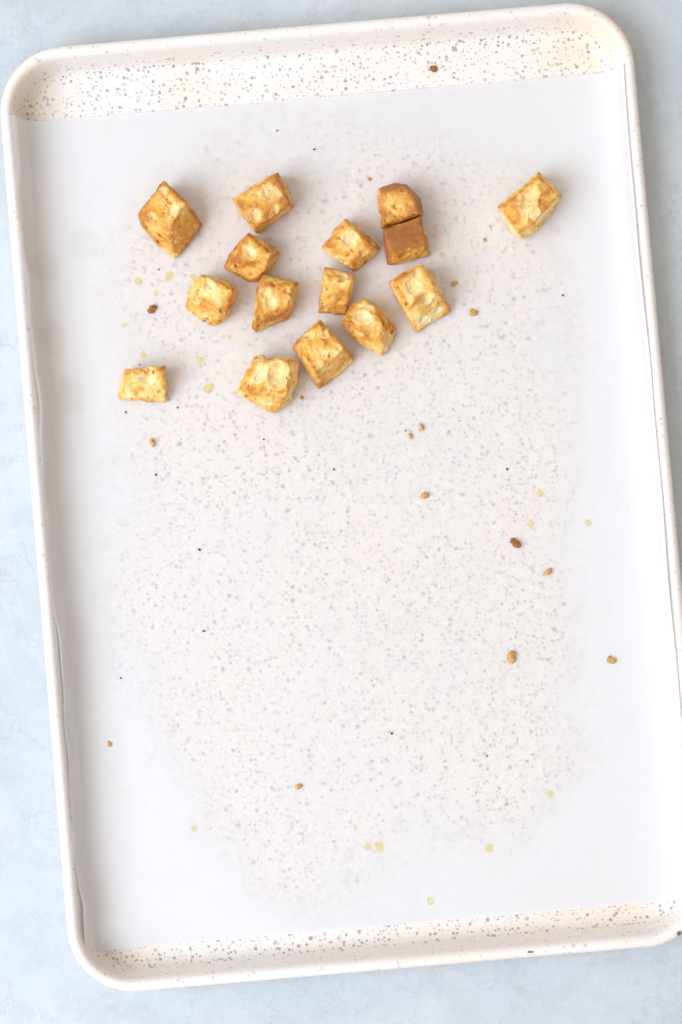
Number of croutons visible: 15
